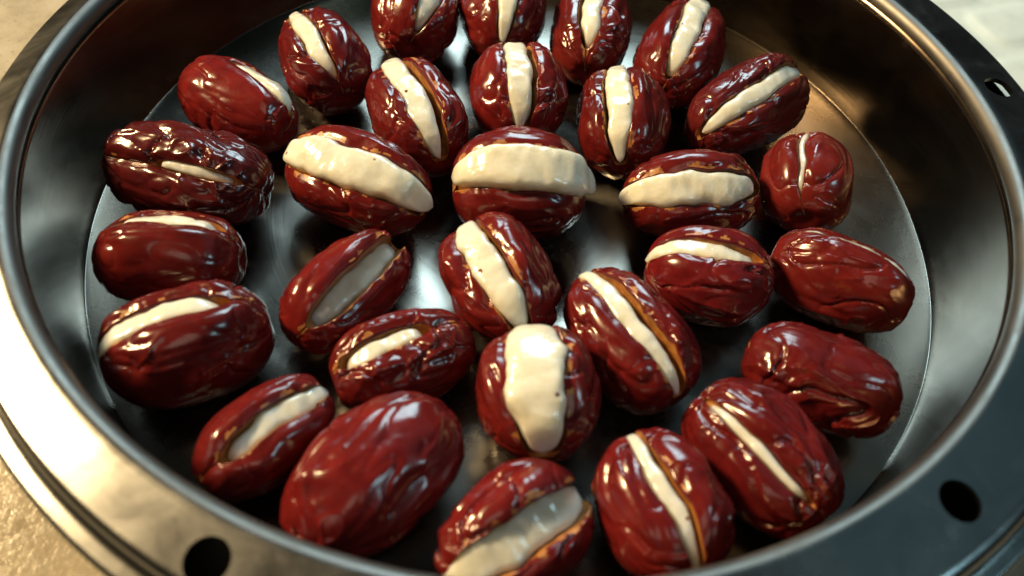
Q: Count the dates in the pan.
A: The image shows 30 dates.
